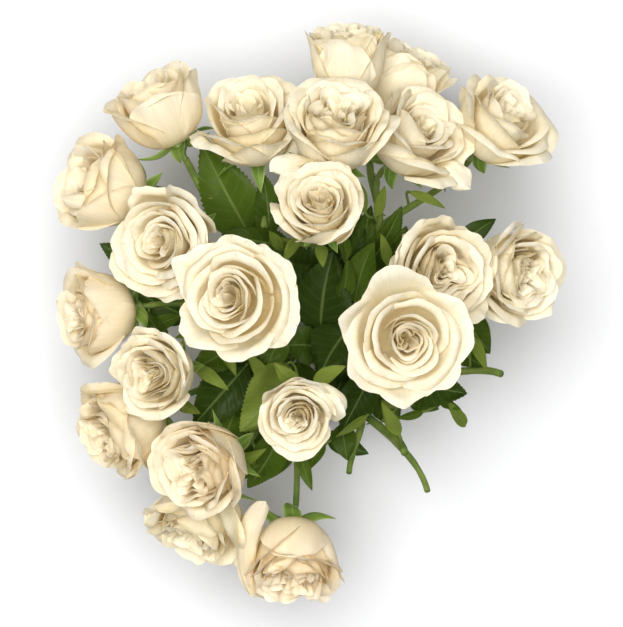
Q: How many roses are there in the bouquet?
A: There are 21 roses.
